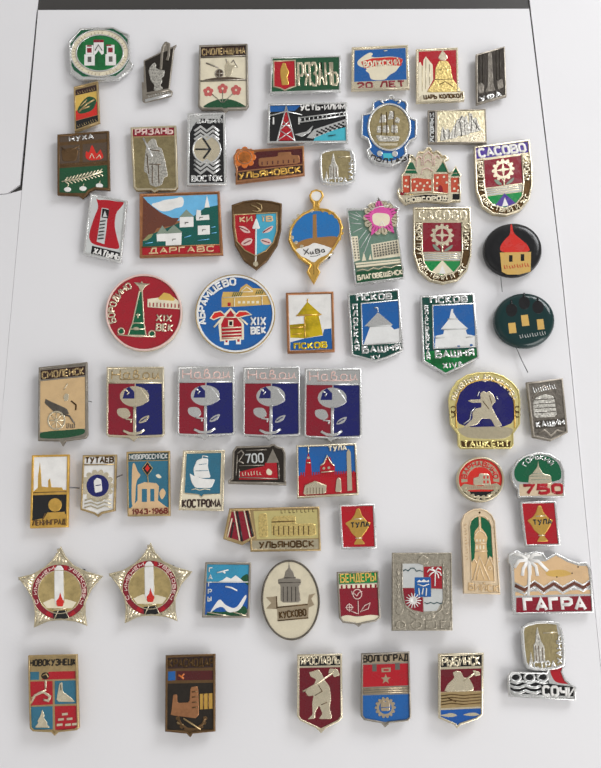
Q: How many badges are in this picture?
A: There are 64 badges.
